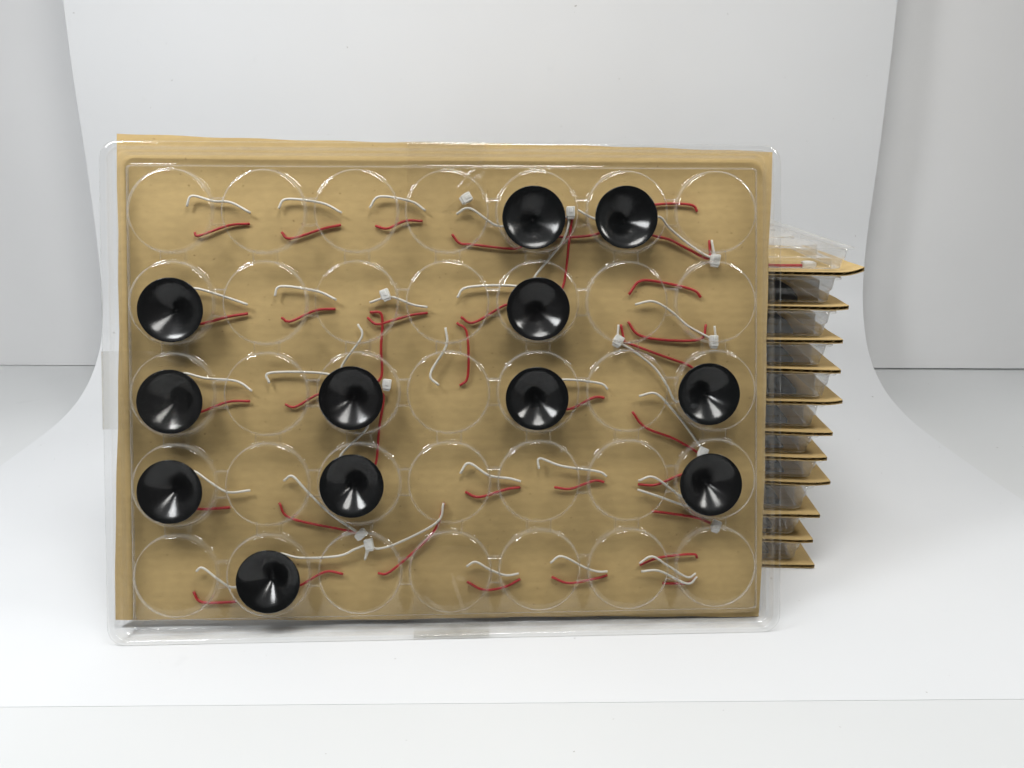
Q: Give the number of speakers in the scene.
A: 12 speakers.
